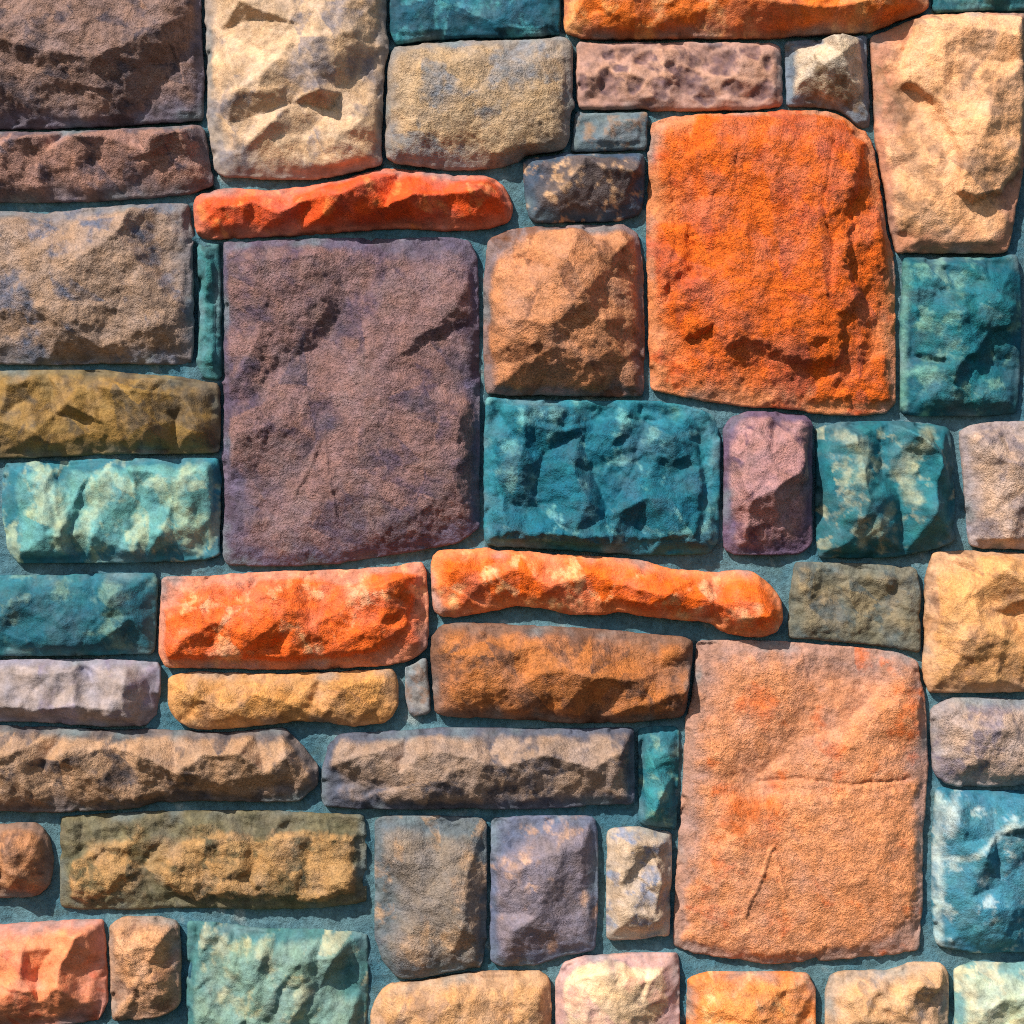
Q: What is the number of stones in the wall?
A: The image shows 53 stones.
